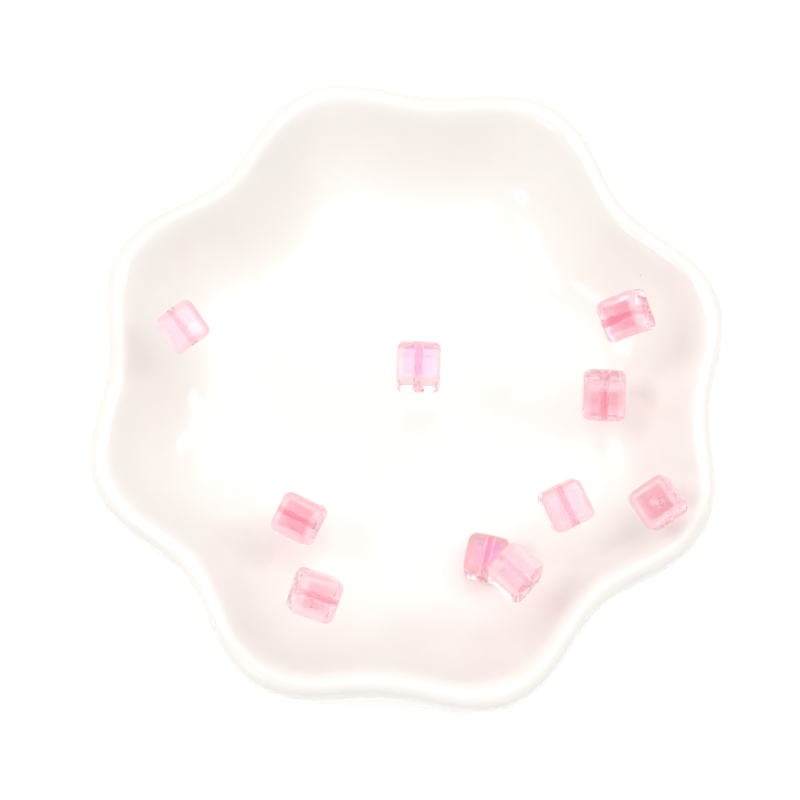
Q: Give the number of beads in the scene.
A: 10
